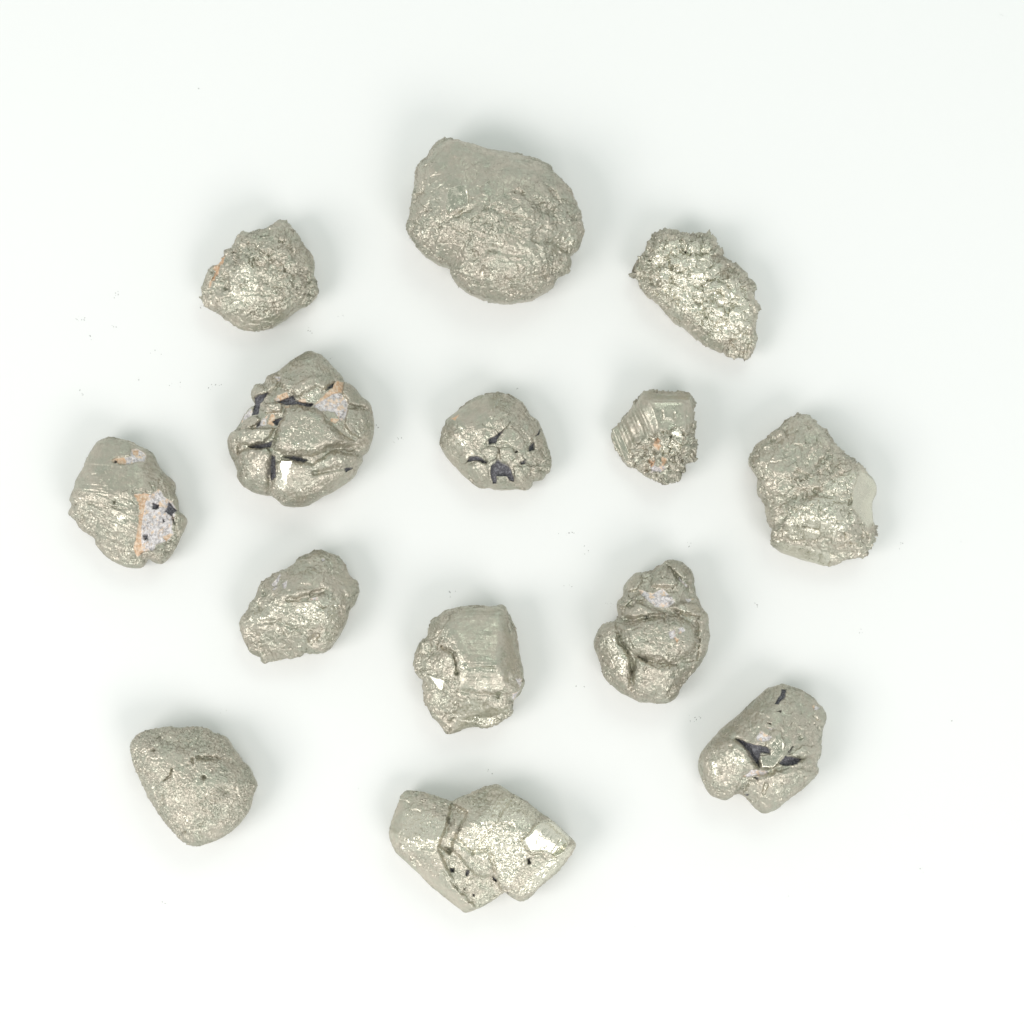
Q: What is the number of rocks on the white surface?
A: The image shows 14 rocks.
